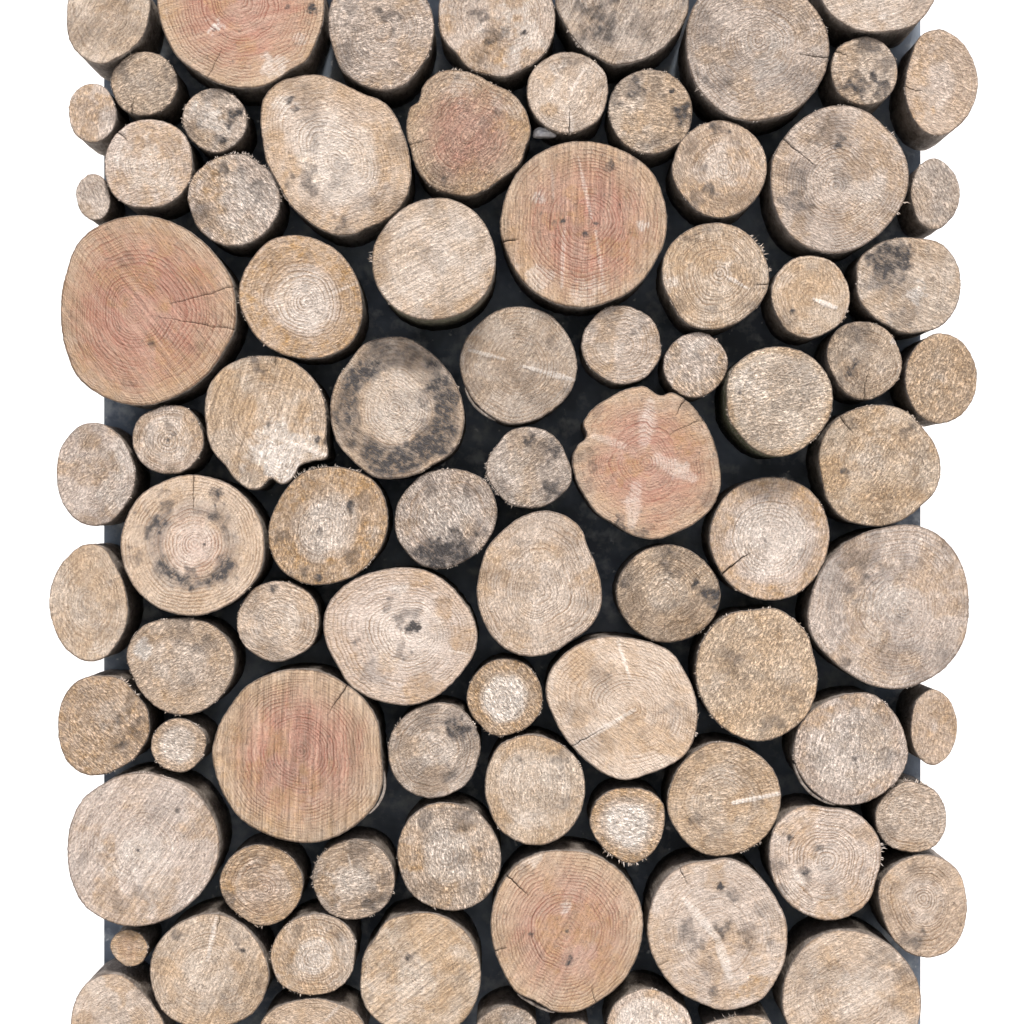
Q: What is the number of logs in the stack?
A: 85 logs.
